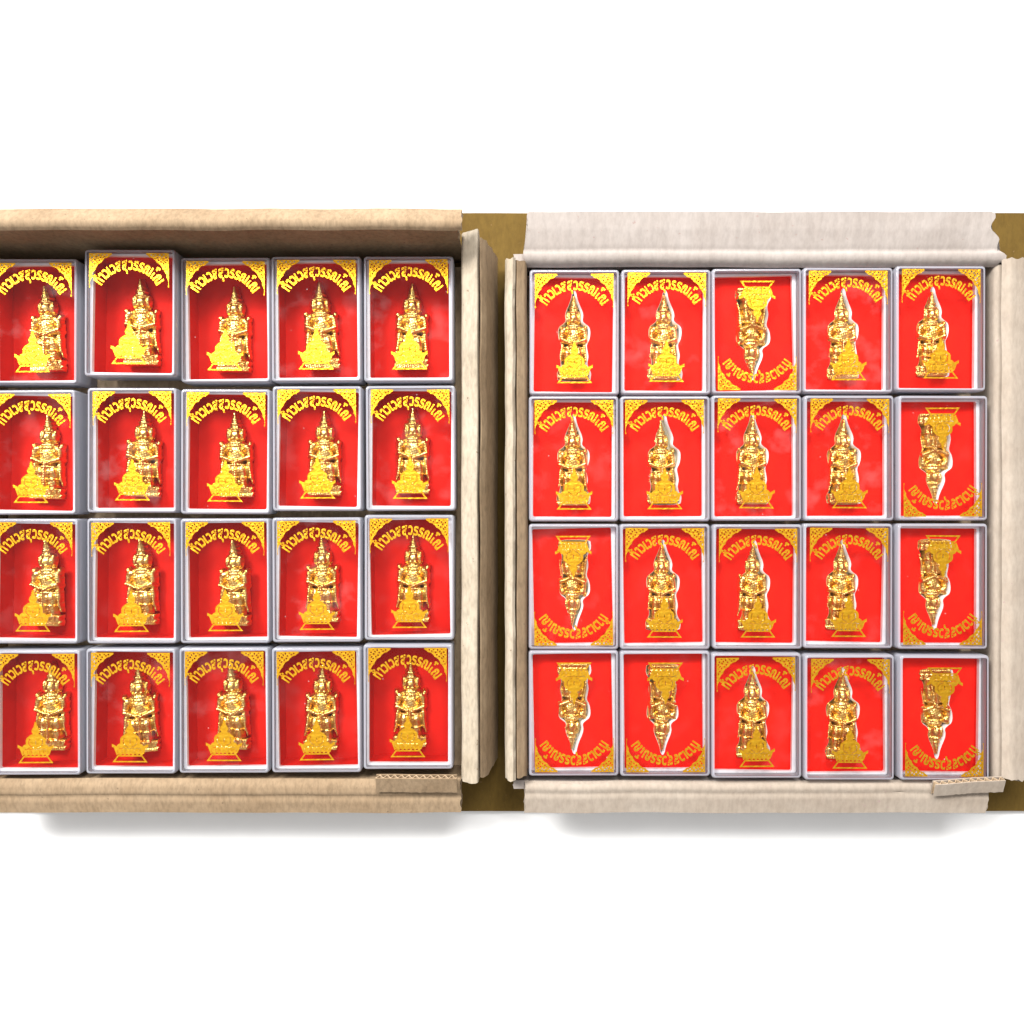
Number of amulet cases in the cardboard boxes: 40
